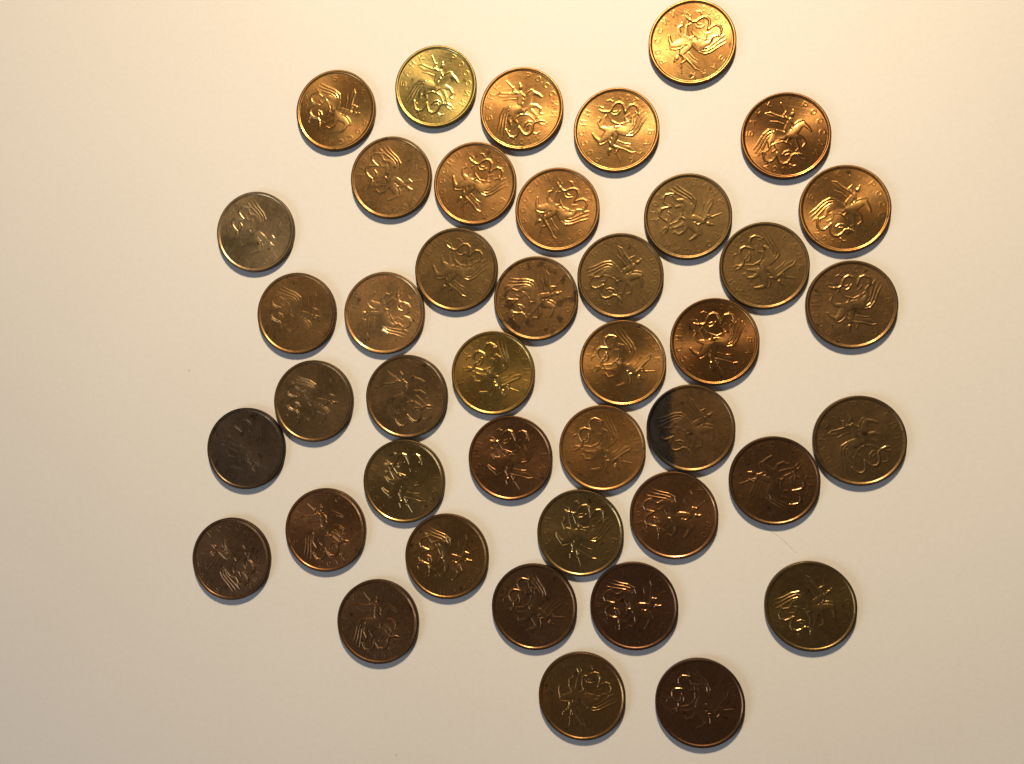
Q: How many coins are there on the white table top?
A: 42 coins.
